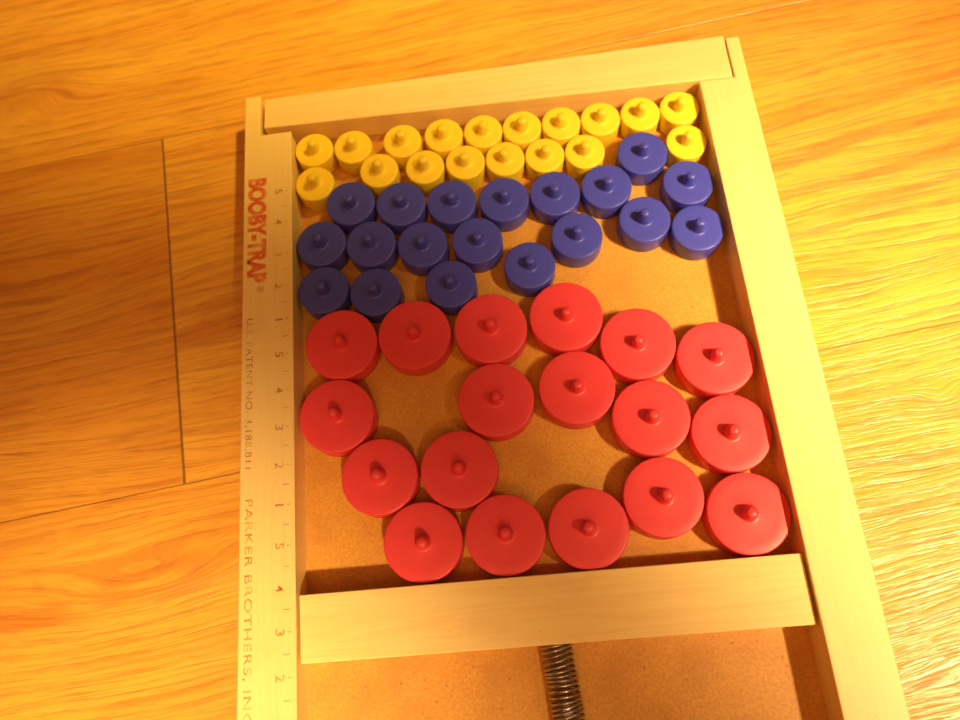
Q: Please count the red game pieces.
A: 18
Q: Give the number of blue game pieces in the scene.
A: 19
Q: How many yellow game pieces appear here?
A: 18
